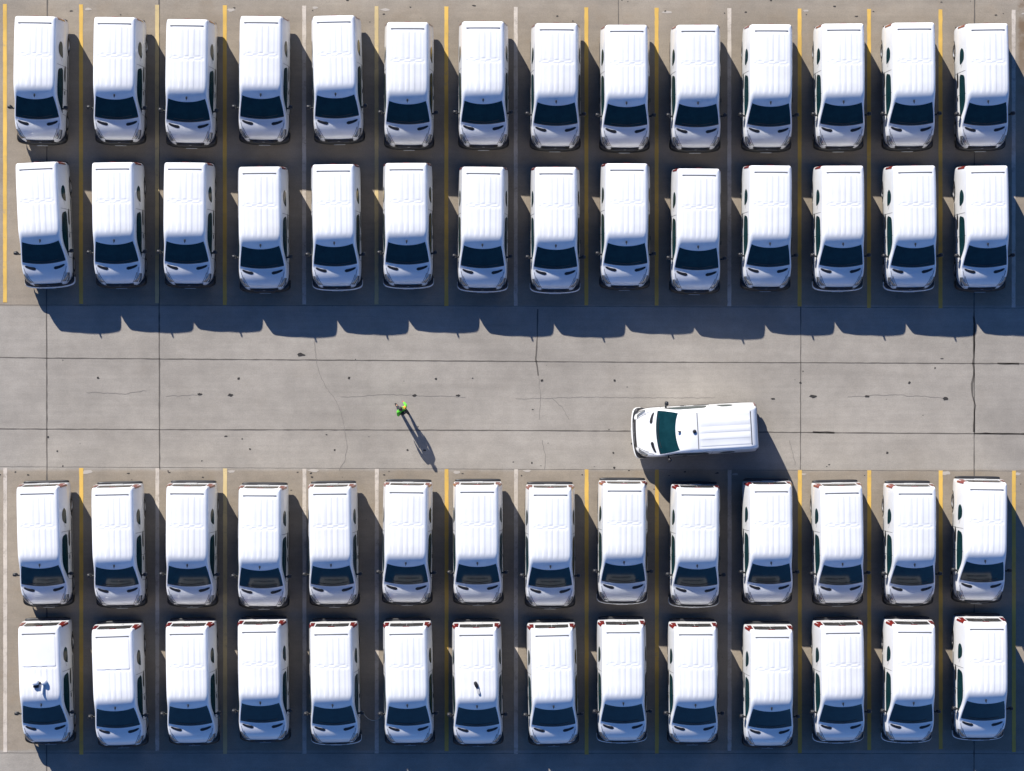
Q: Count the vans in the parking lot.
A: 57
